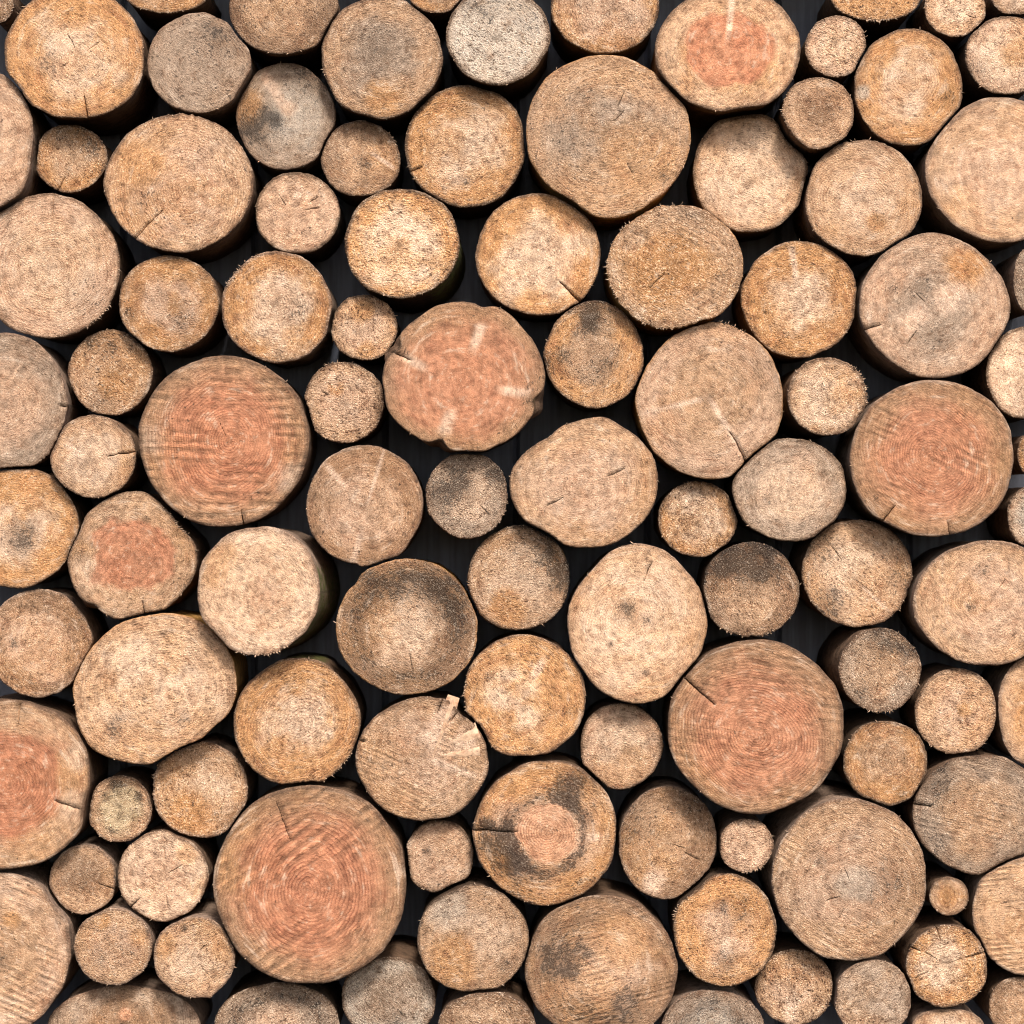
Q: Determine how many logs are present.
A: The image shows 106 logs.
